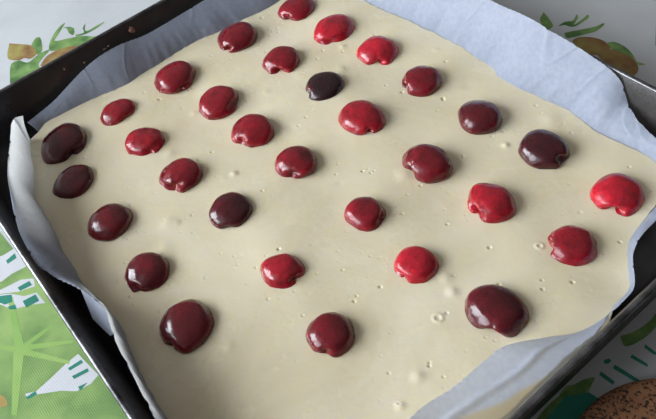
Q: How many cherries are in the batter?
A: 32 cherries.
